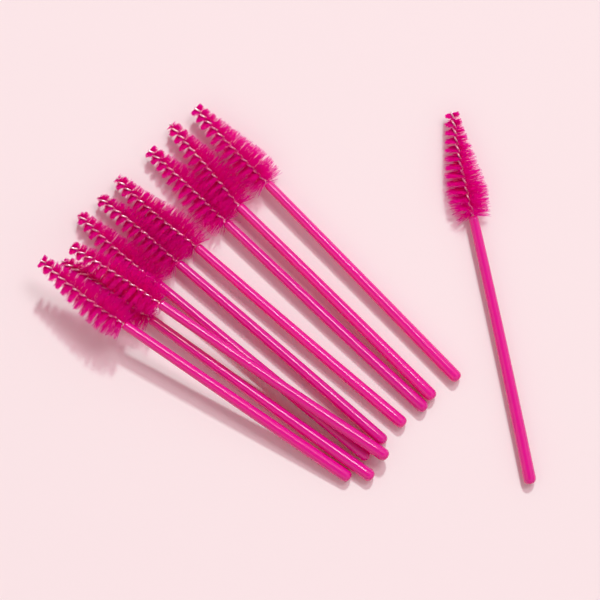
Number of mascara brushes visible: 10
